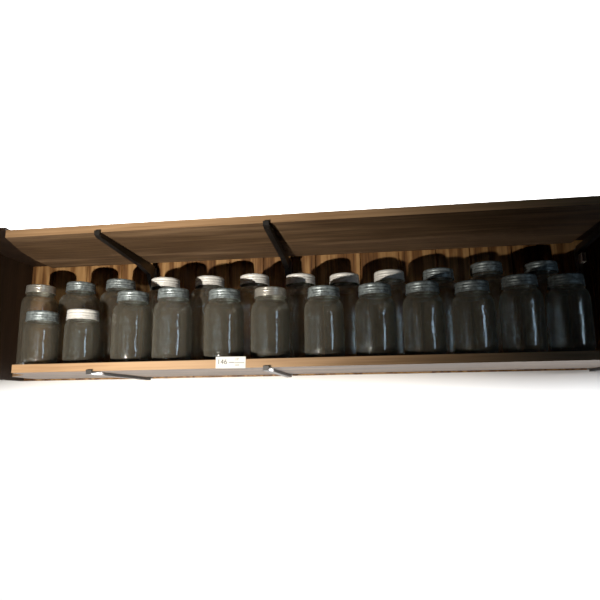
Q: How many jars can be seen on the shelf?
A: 24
